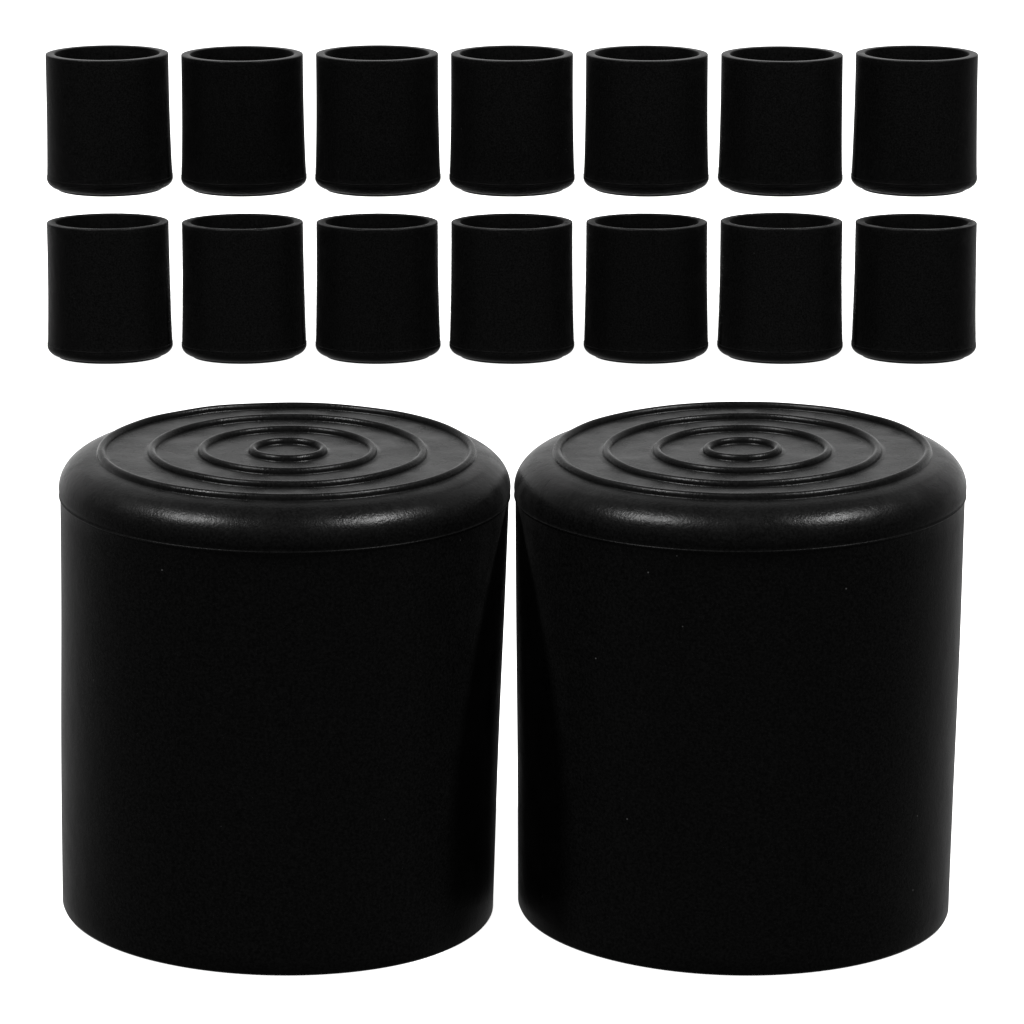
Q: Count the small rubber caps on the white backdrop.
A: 14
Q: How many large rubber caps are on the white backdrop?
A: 2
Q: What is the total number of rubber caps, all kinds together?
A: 16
